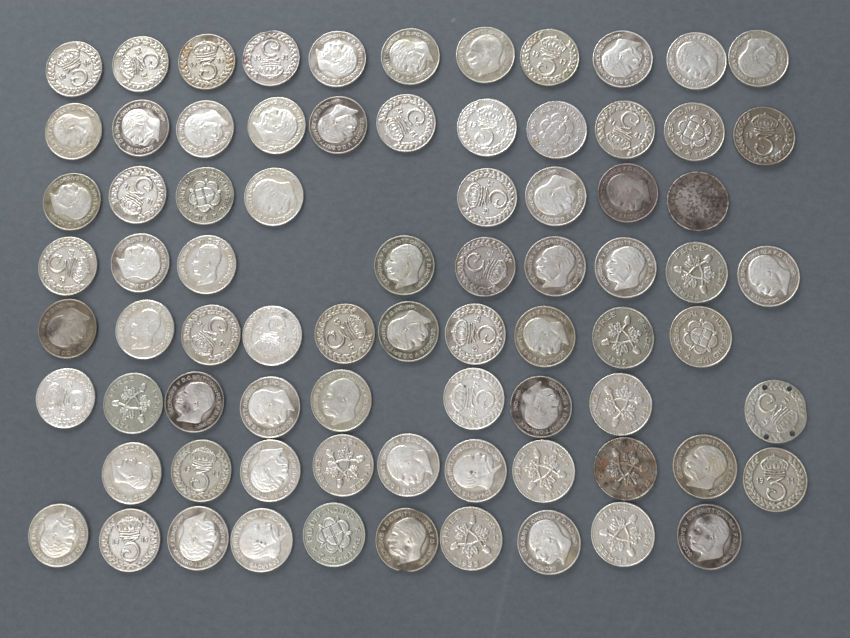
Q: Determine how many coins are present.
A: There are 78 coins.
